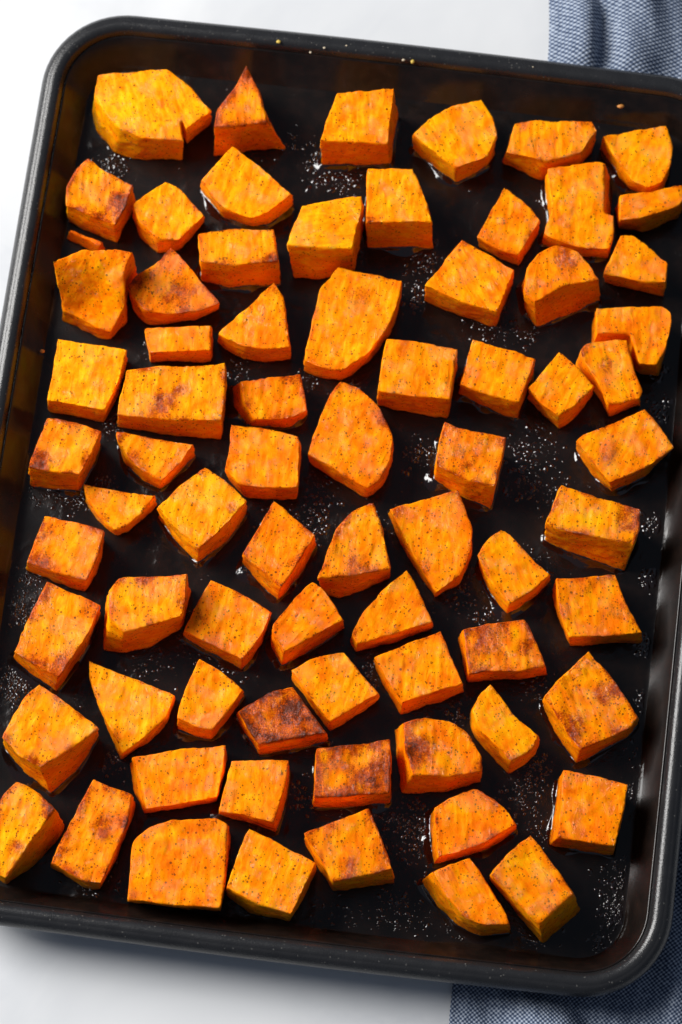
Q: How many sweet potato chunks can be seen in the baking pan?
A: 74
